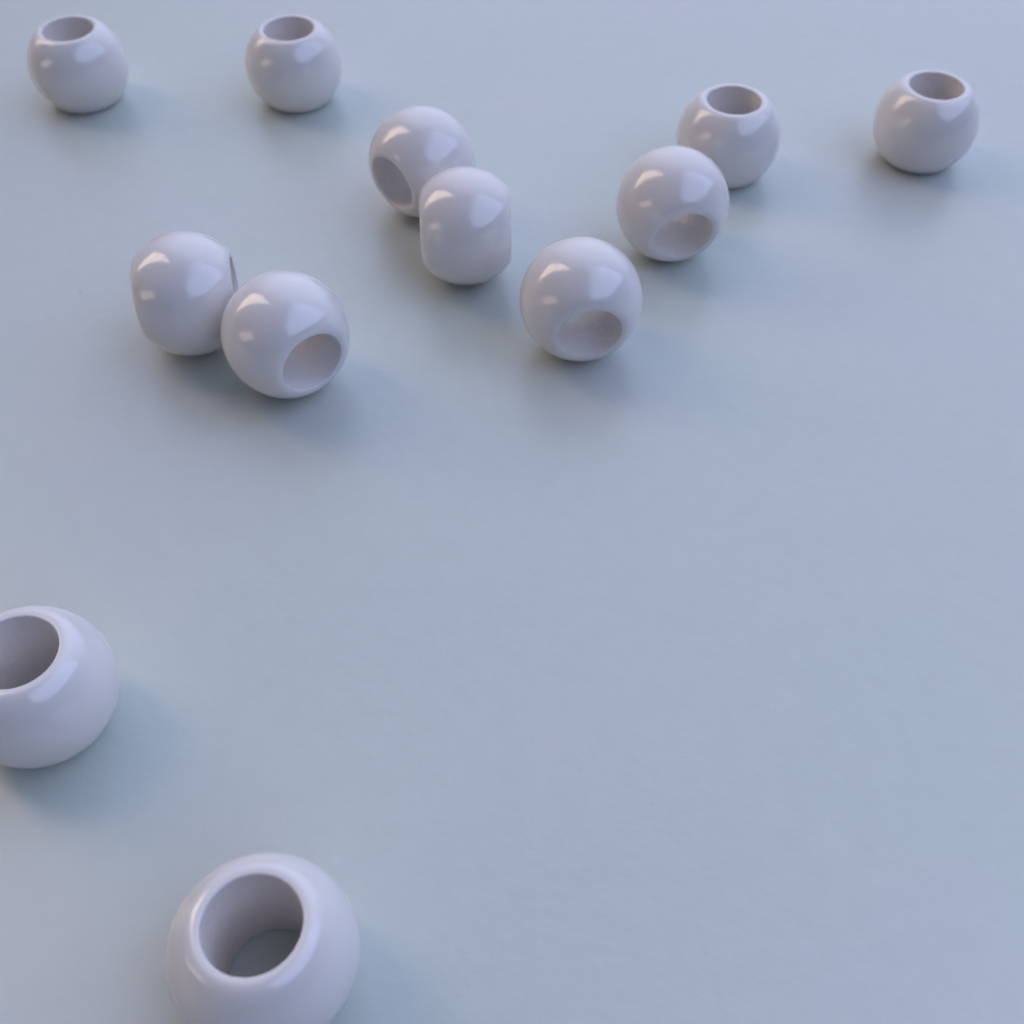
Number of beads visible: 12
